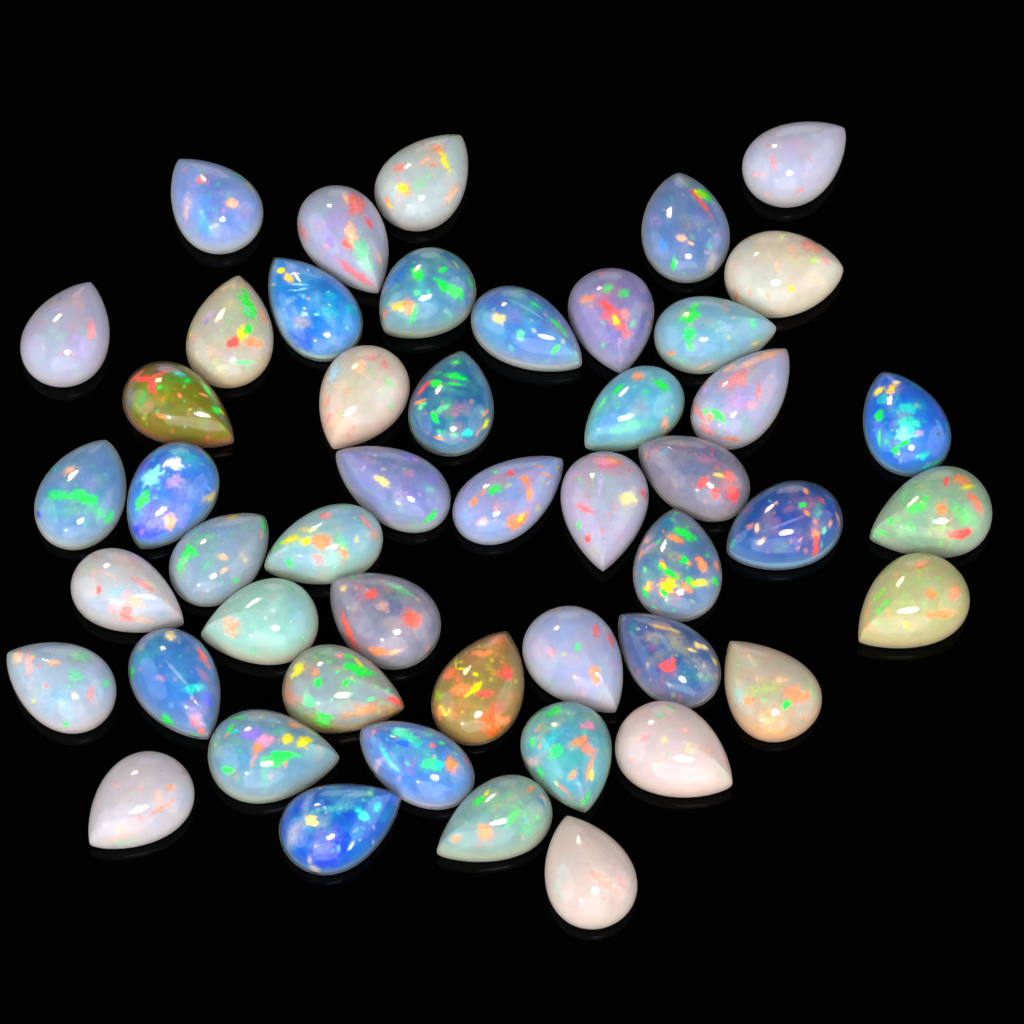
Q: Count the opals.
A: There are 49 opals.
